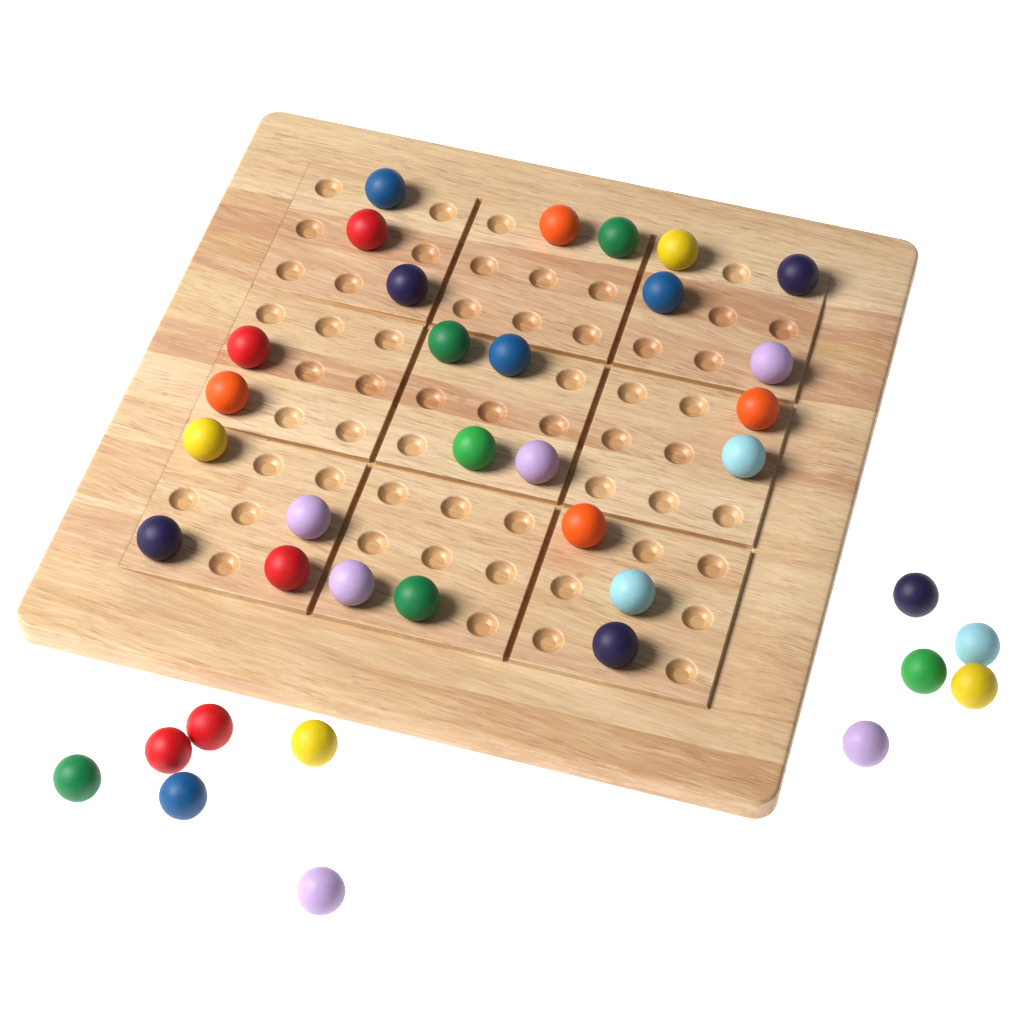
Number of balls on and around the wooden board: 37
